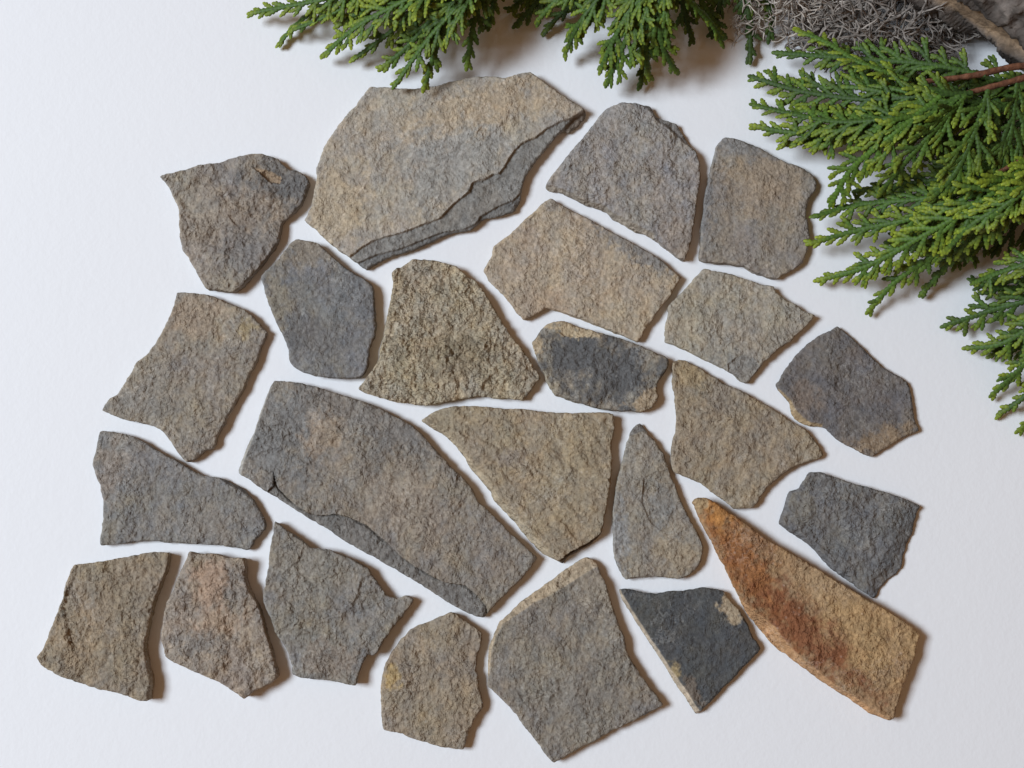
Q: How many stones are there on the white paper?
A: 24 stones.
